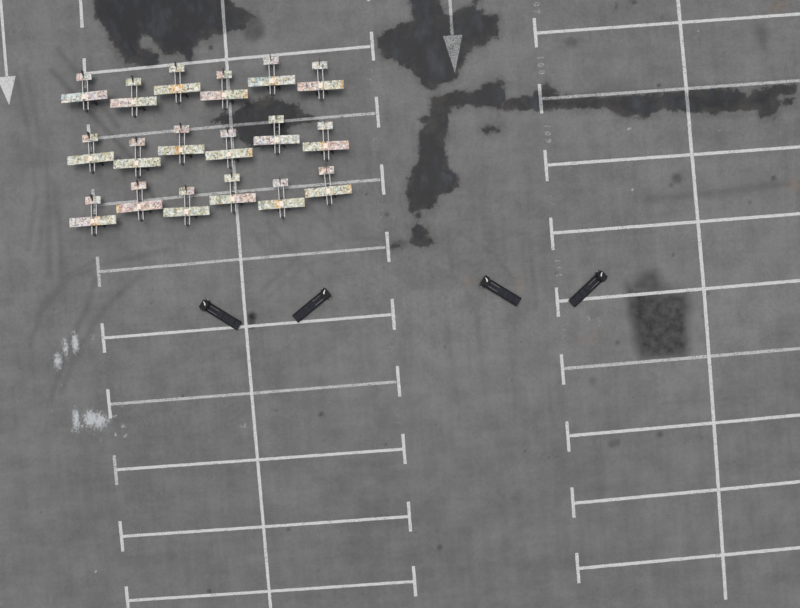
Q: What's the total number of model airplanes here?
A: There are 18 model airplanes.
